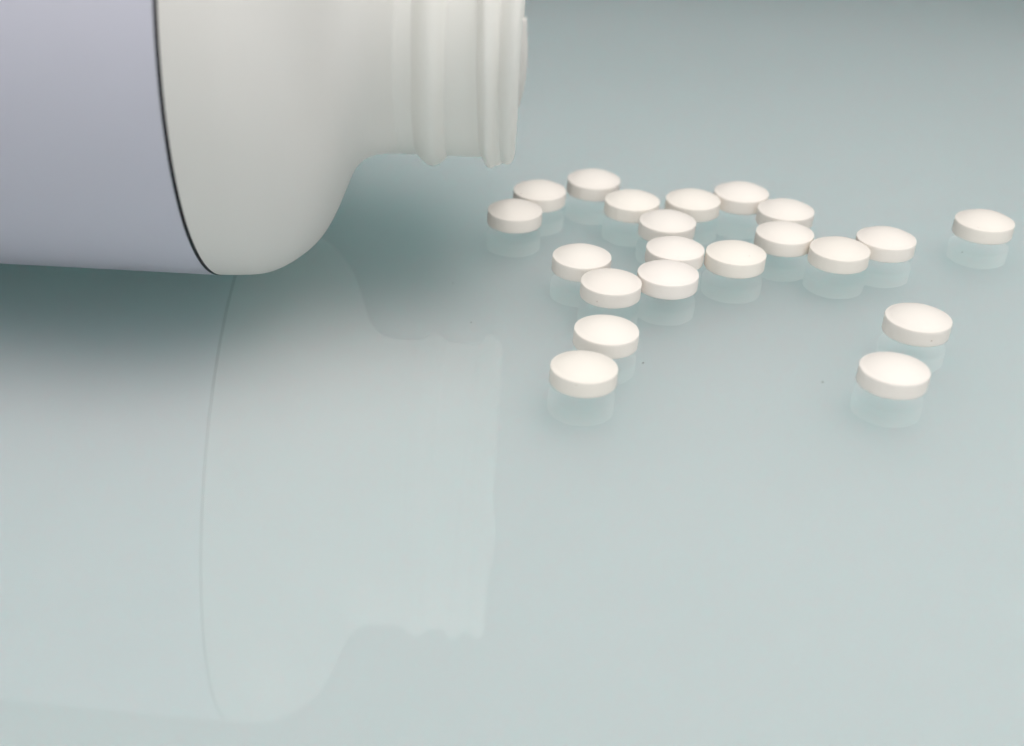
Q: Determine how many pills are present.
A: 21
